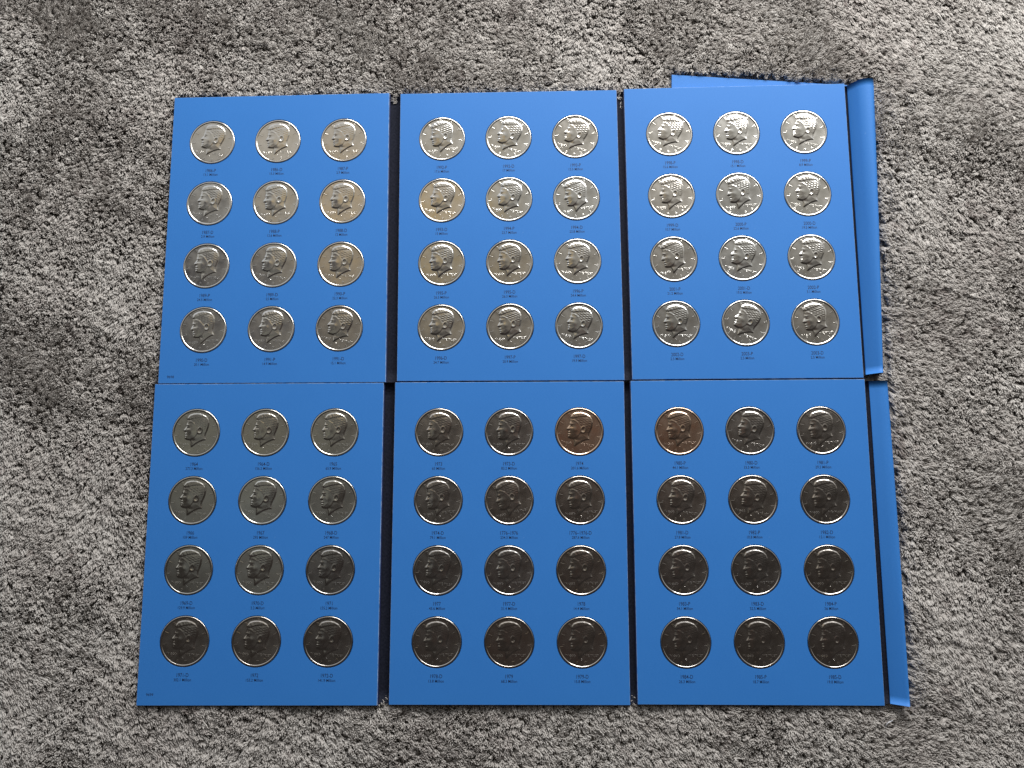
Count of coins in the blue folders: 72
